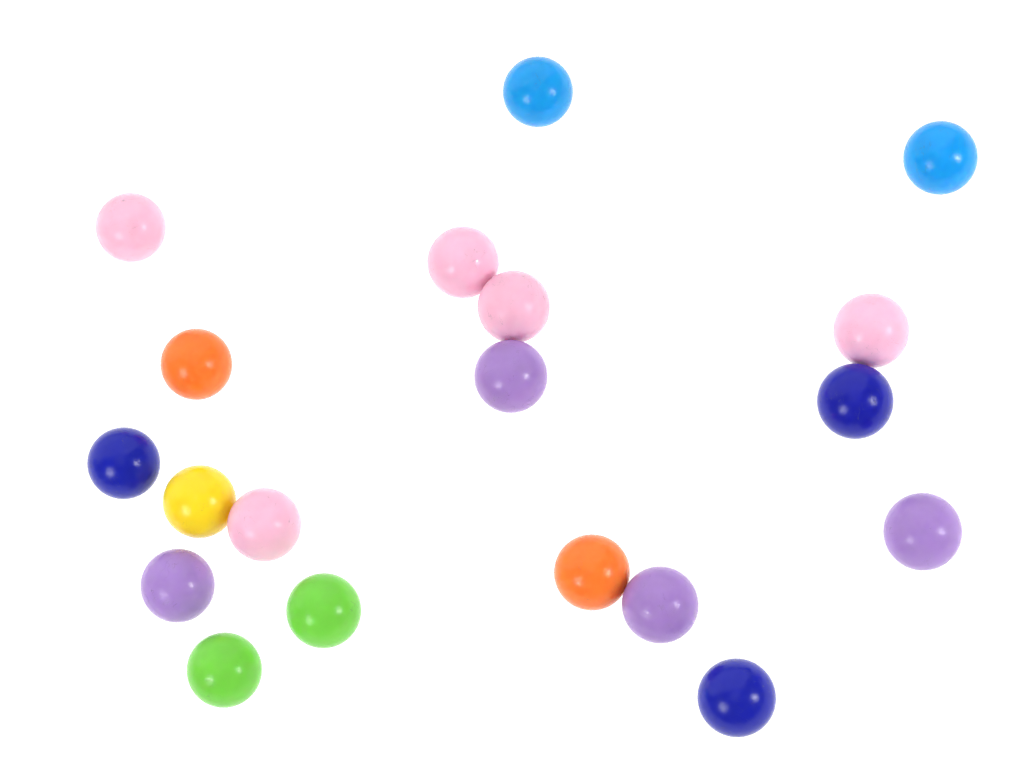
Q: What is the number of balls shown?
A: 19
